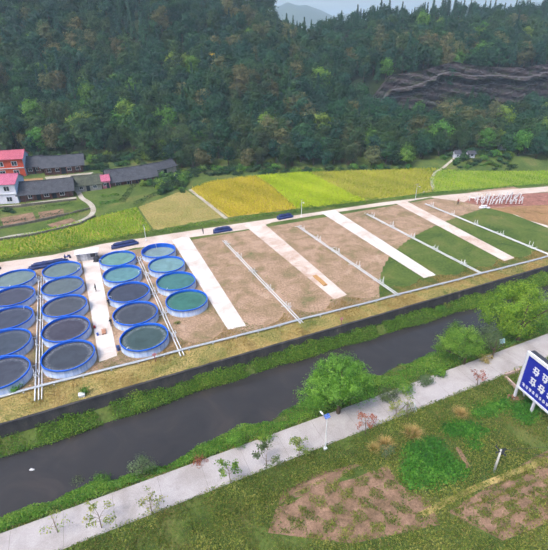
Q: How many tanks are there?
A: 19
